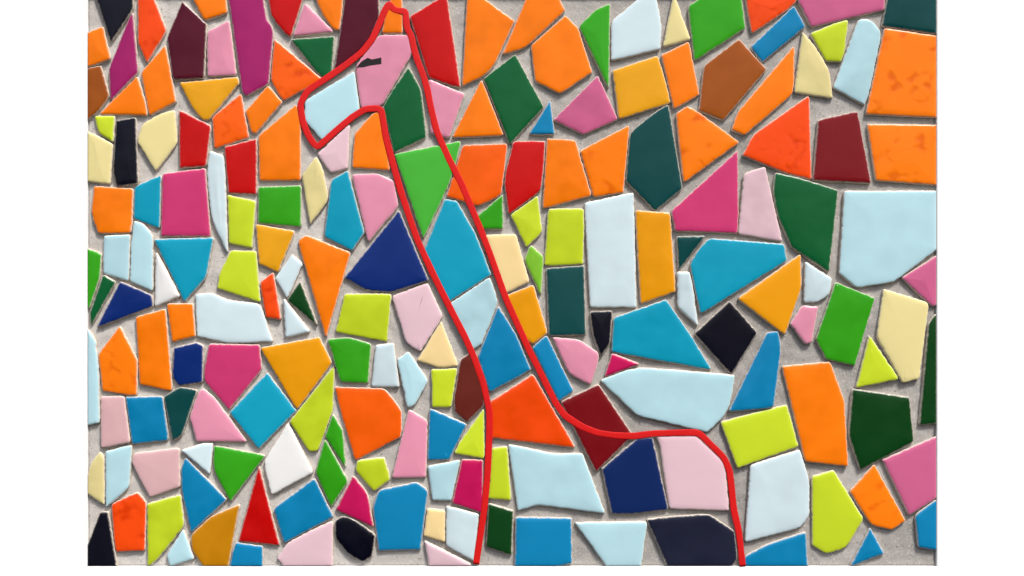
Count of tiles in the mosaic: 200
